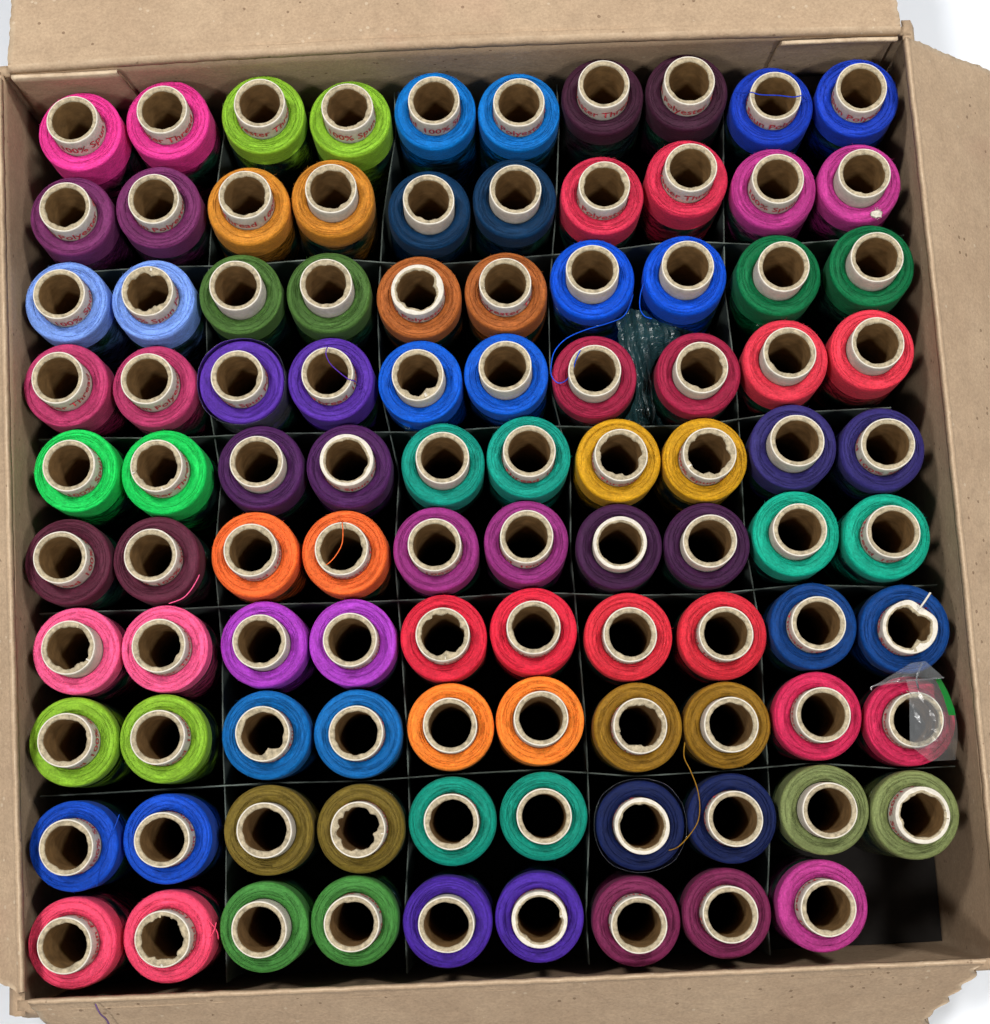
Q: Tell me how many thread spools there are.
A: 99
